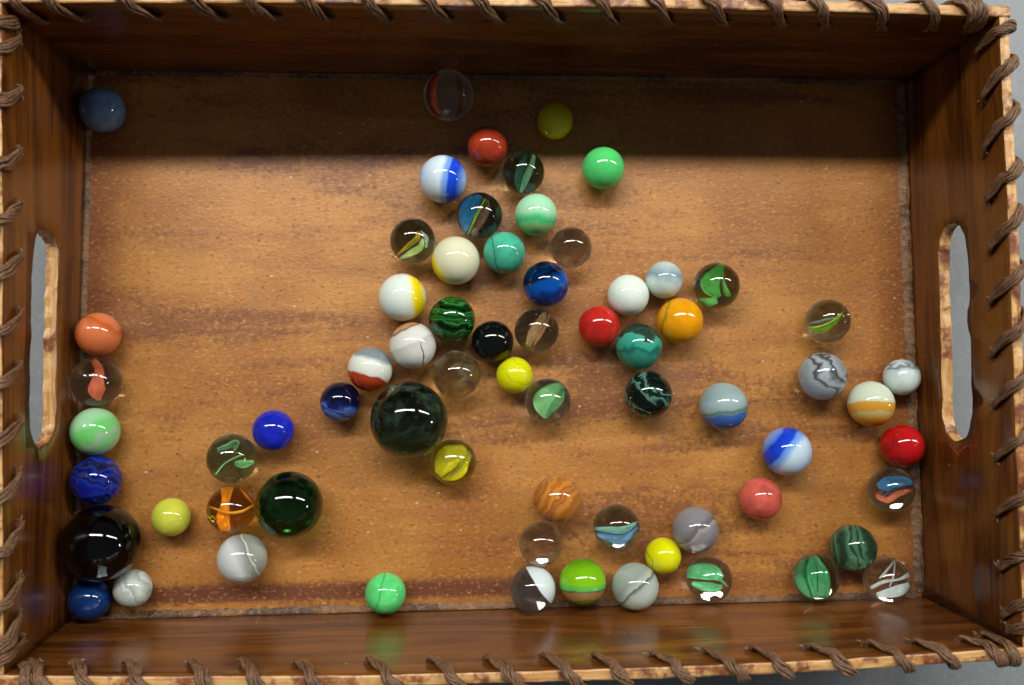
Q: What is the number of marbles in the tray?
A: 68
